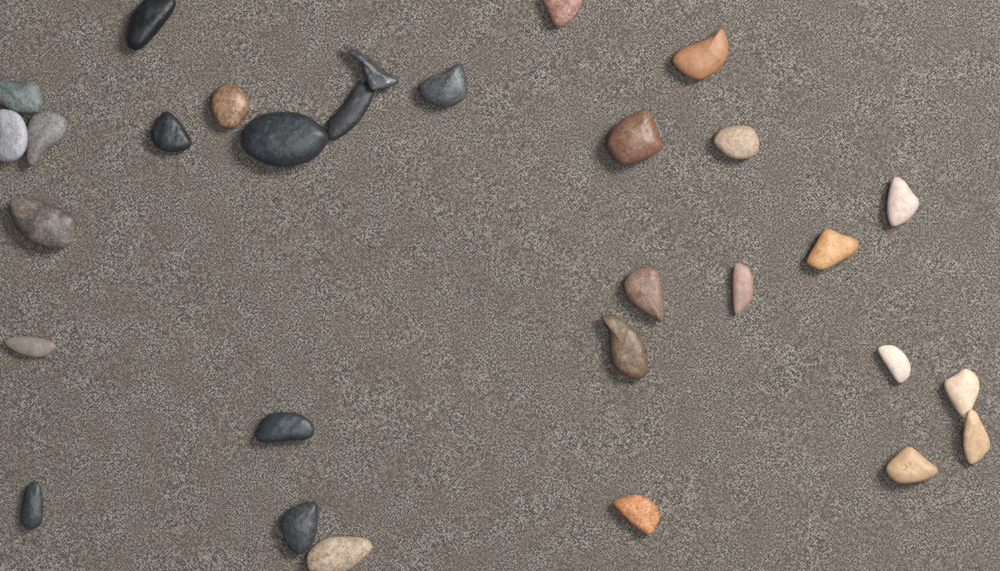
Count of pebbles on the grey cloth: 30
